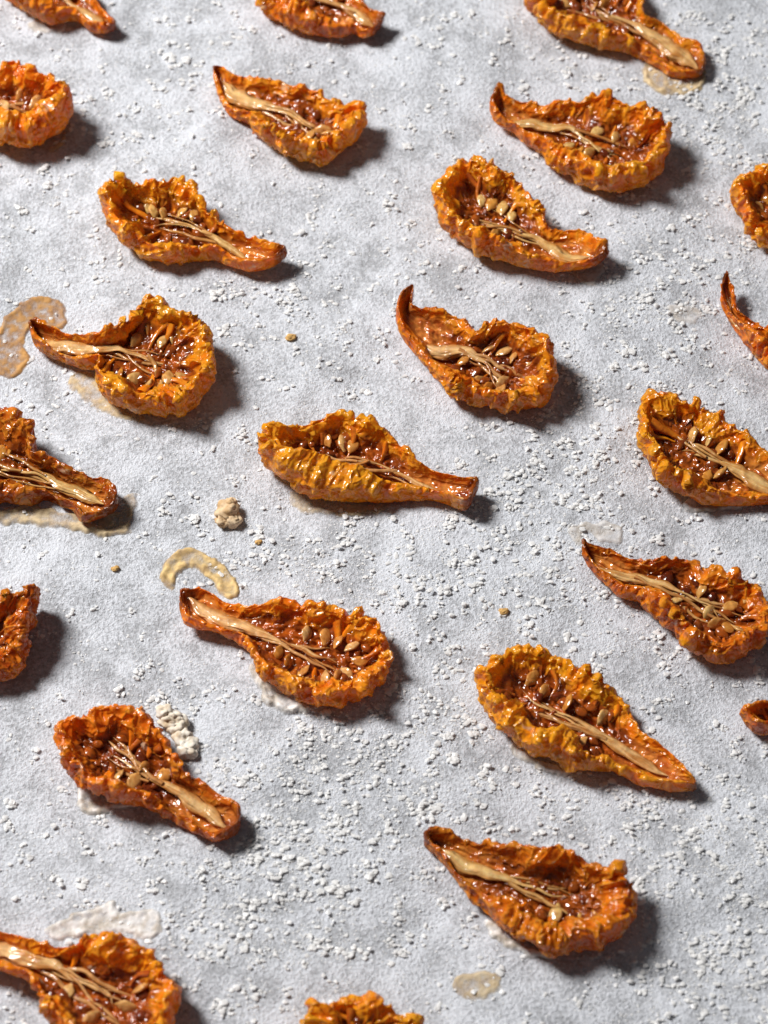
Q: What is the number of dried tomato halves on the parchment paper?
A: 24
